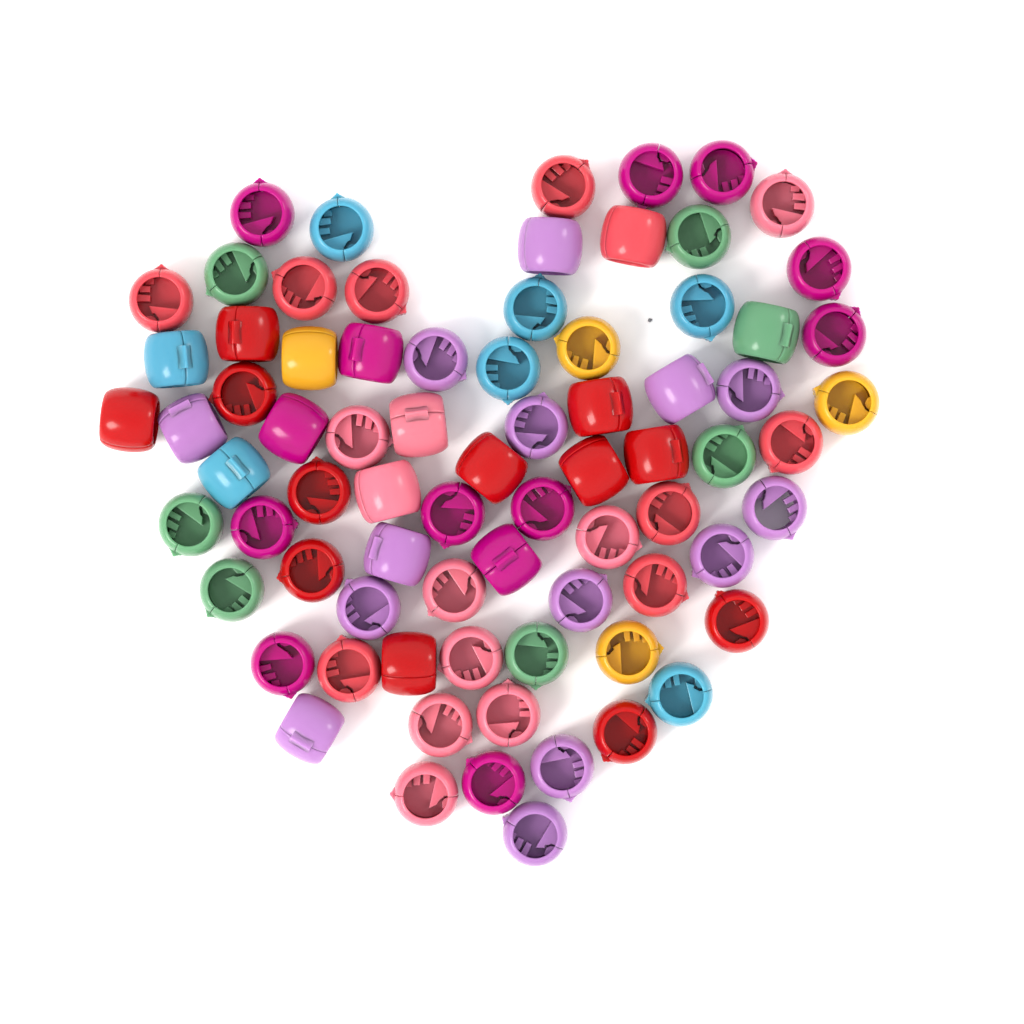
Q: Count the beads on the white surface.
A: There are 76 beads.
